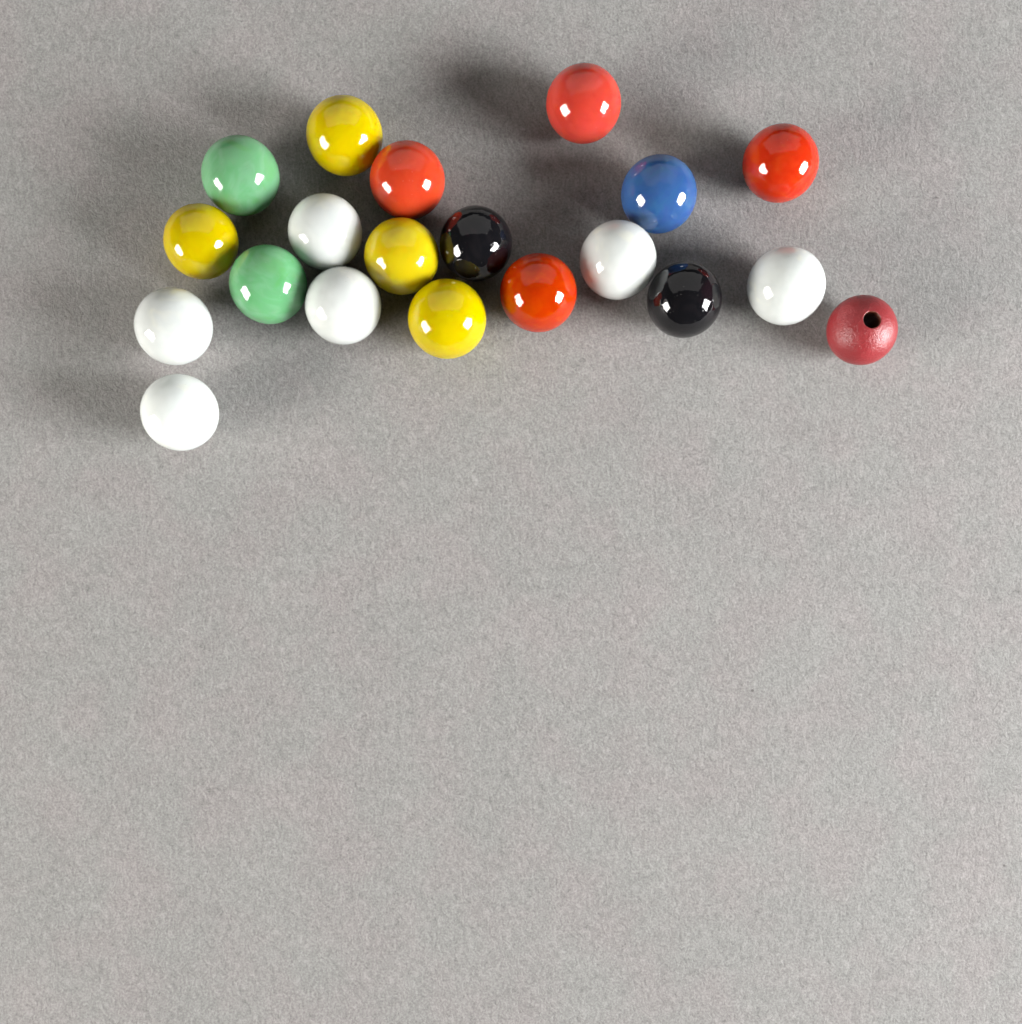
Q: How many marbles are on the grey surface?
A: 19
